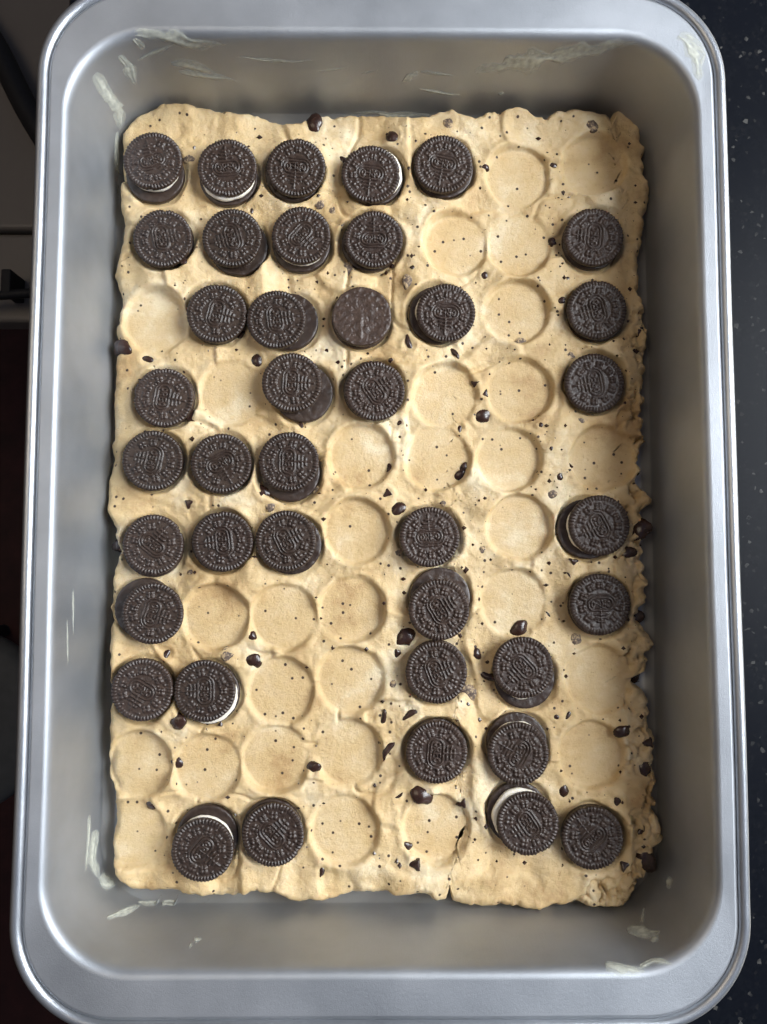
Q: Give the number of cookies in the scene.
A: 40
